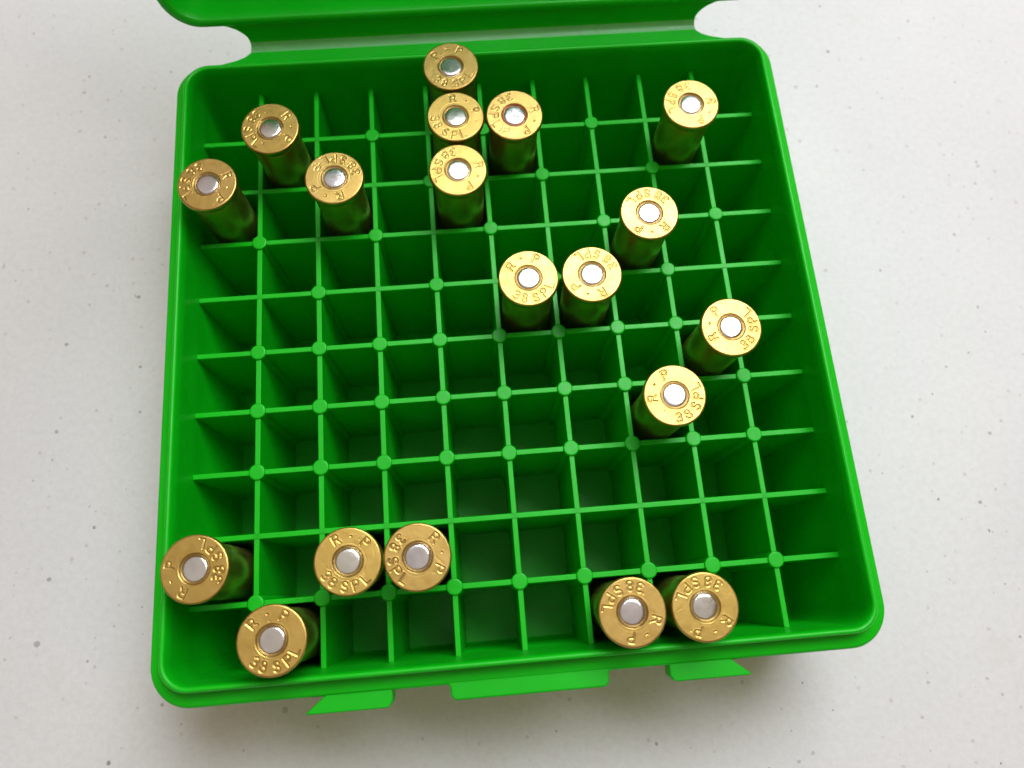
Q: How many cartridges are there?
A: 19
